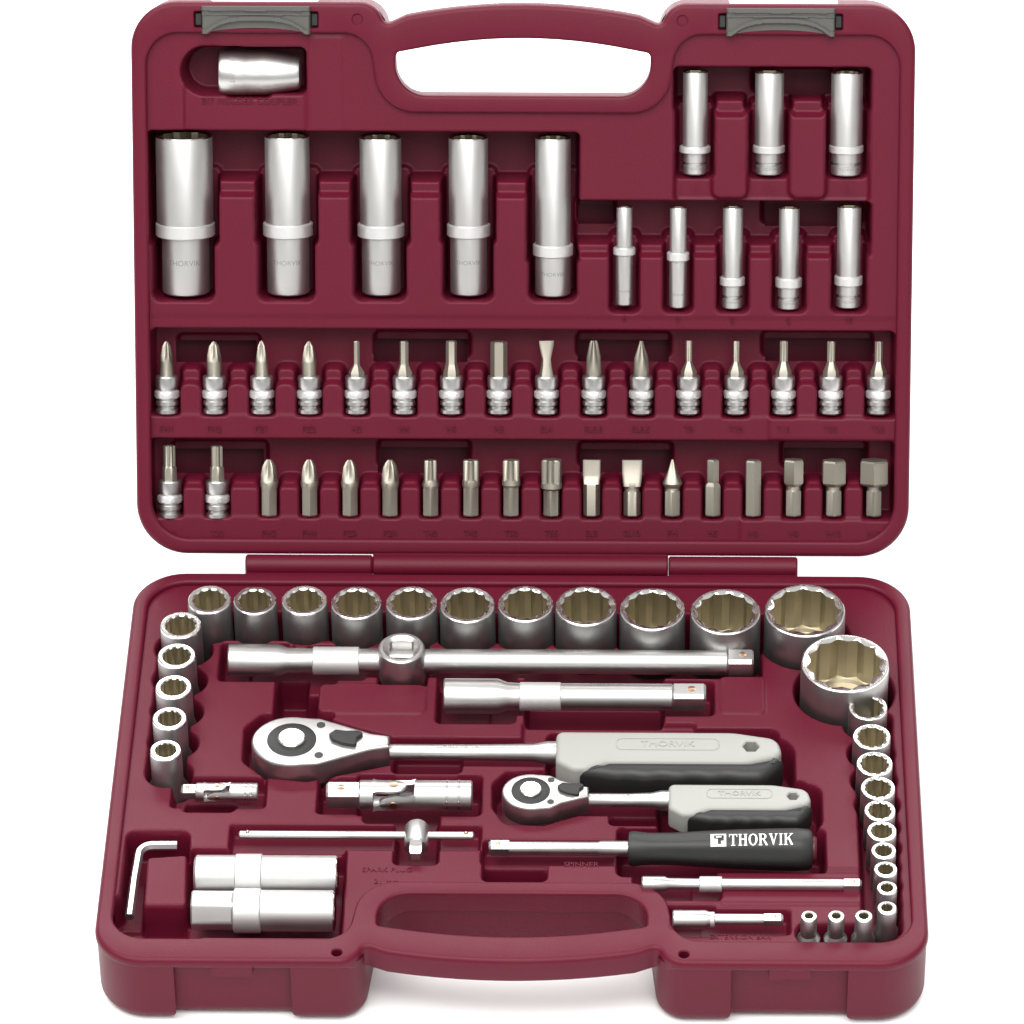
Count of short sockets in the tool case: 30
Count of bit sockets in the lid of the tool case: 18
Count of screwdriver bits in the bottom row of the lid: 16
